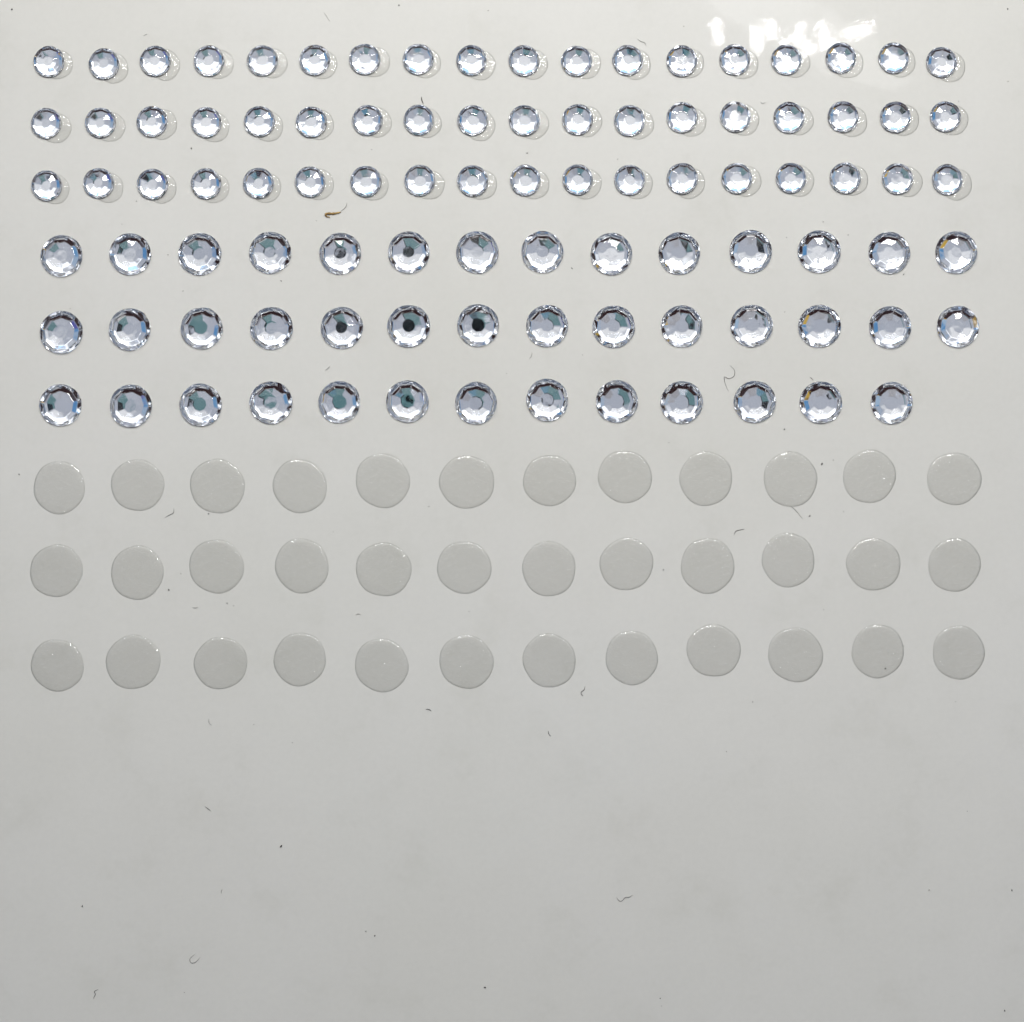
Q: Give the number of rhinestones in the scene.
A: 95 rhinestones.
